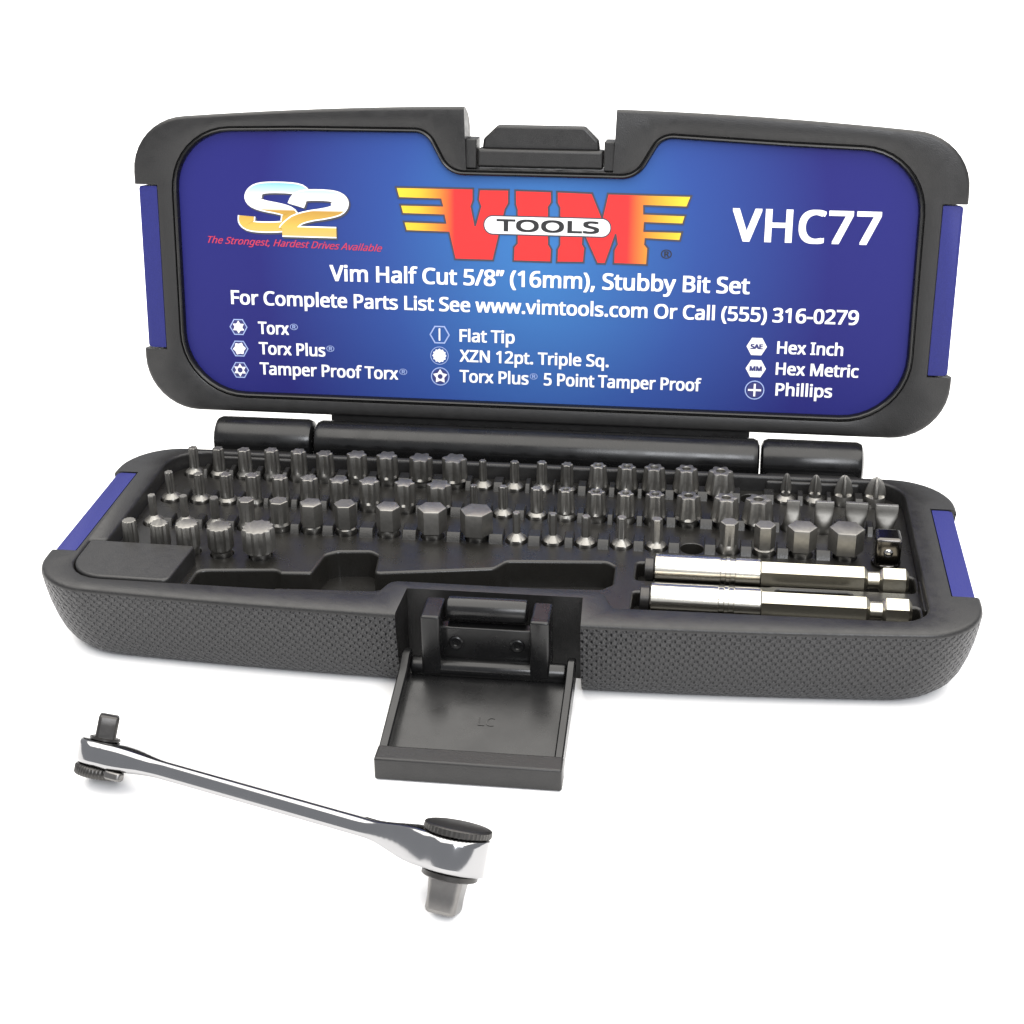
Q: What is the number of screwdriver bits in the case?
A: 71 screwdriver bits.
